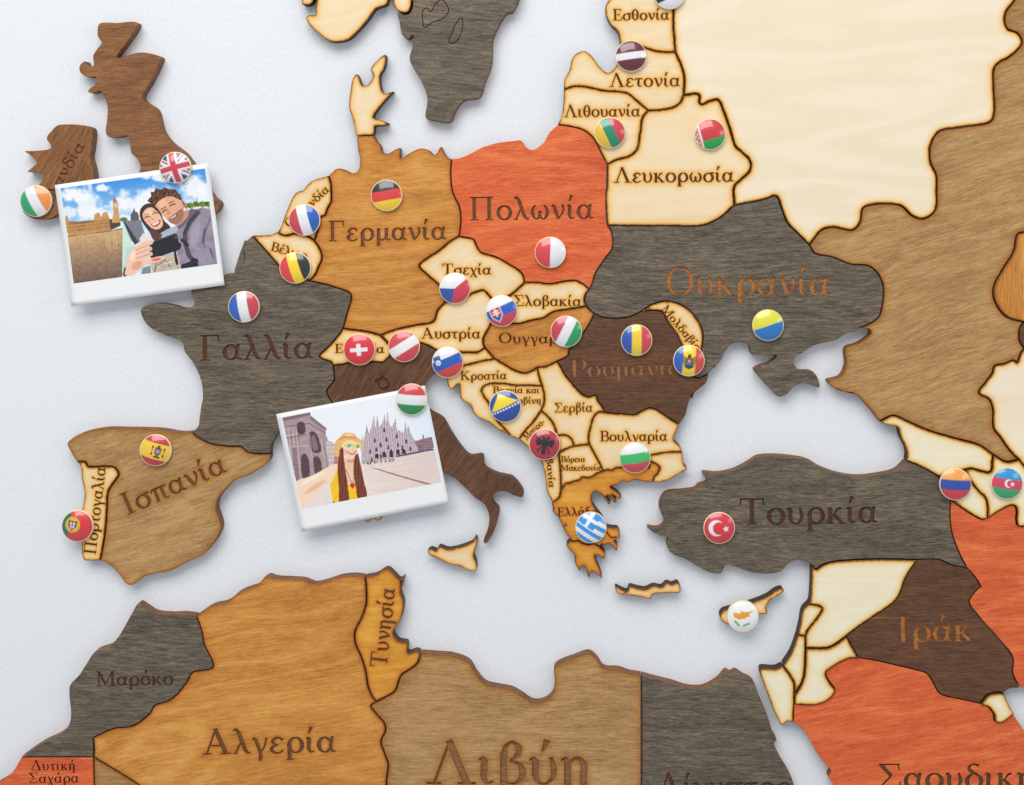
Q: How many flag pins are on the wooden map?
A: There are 31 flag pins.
